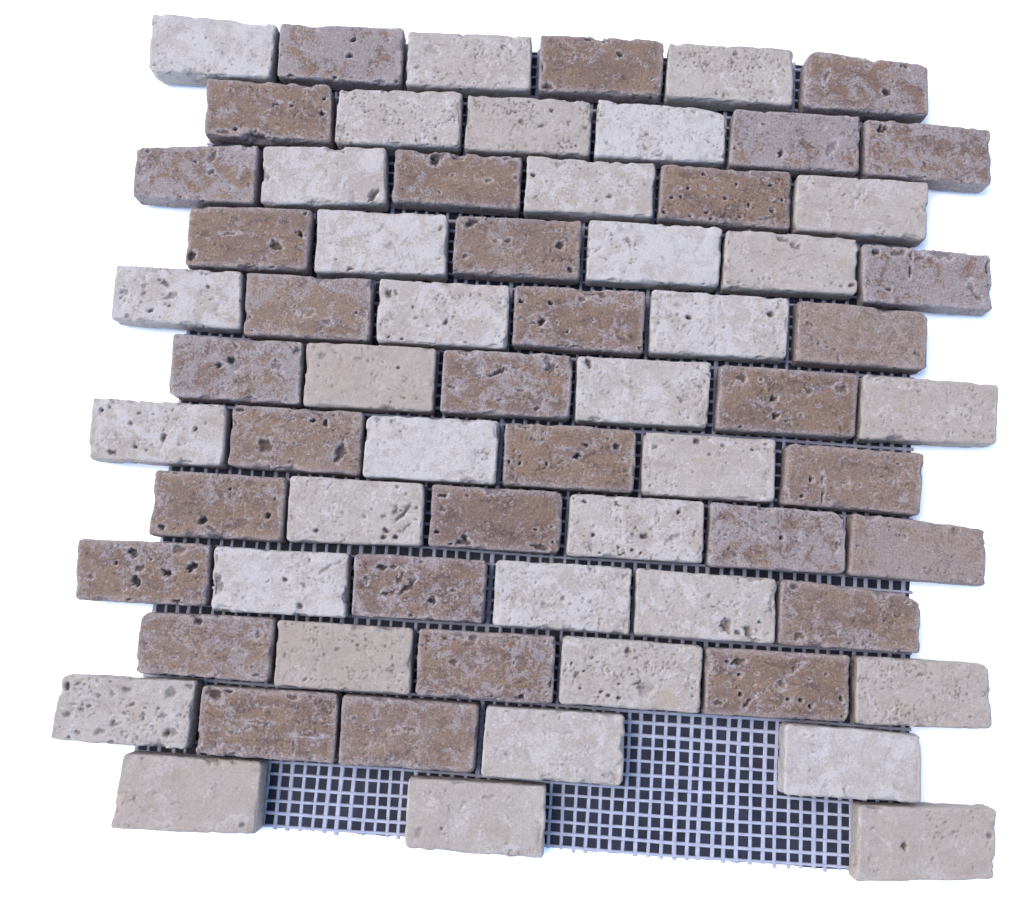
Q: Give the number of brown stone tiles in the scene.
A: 33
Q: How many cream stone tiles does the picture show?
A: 35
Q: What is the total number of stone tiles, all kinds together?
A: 68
